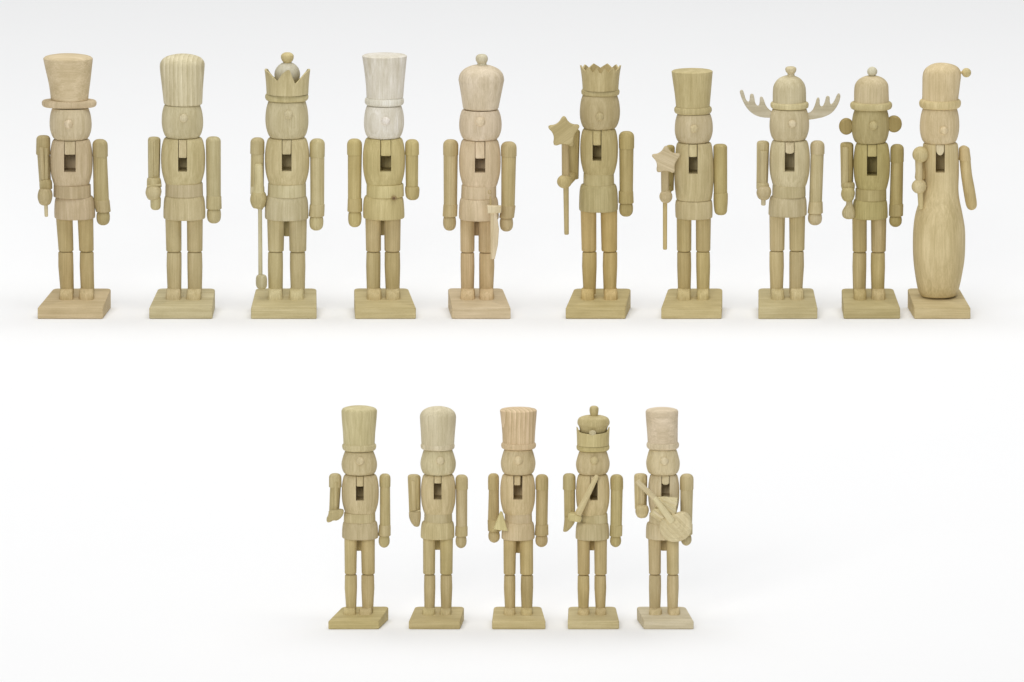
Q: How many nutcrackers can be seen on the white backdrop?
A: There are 15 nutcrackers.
